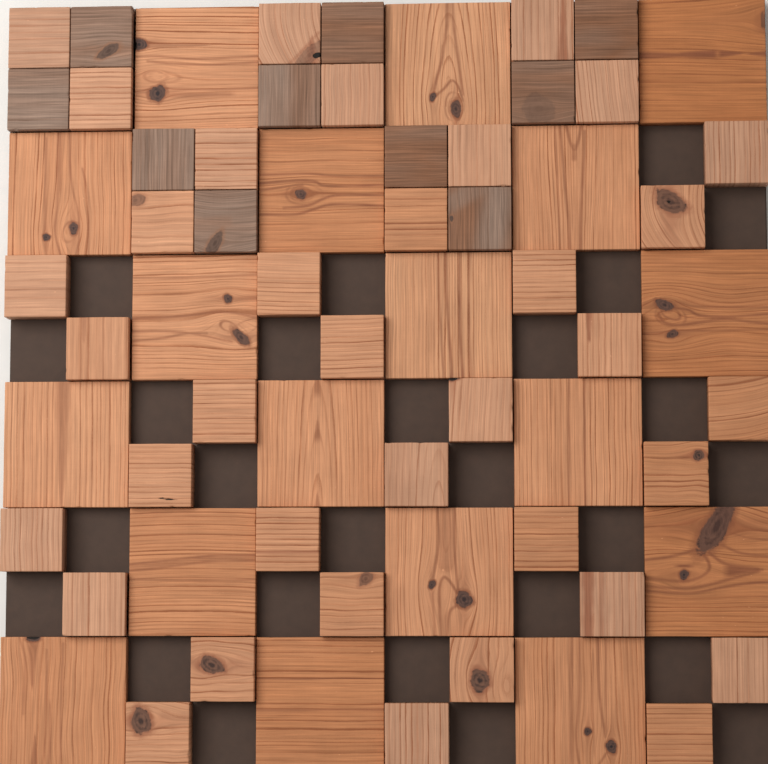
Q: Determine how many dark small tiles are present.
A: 10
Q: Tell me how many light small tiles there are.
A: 36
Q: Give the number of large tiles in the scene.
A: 18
